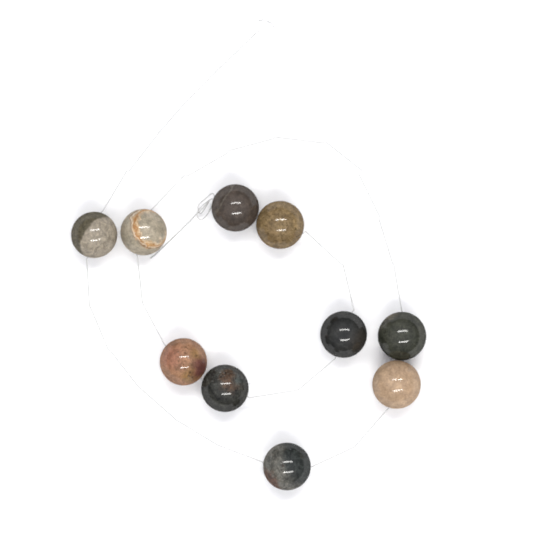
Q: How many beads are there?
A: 10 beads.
